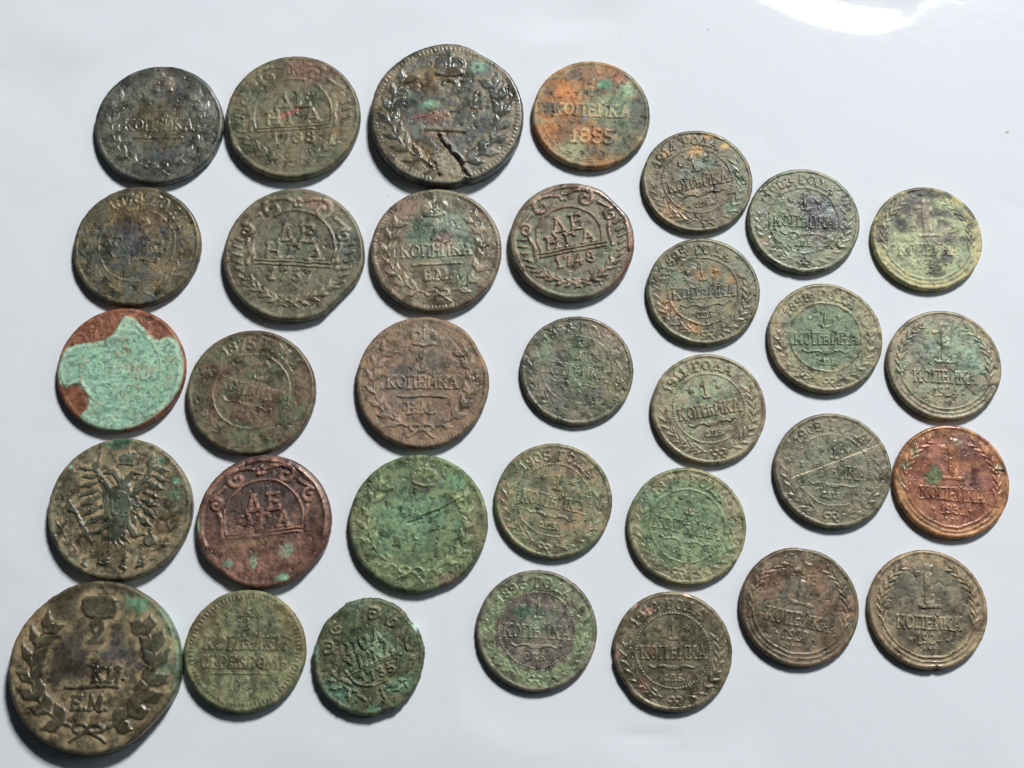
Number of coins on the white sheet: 33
